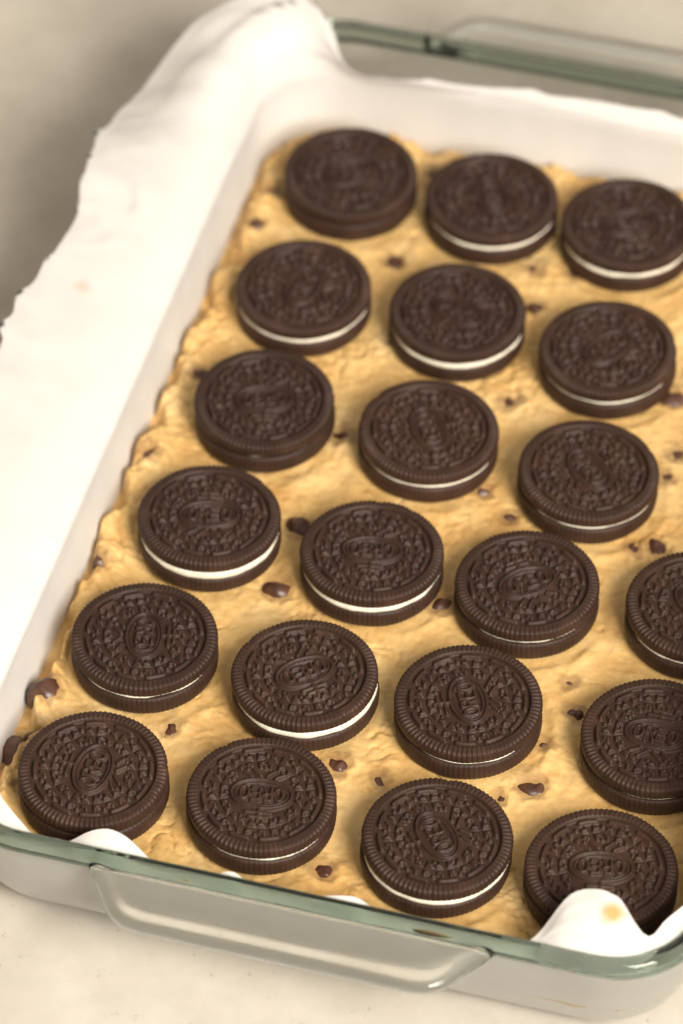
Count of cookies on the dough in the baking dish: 21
